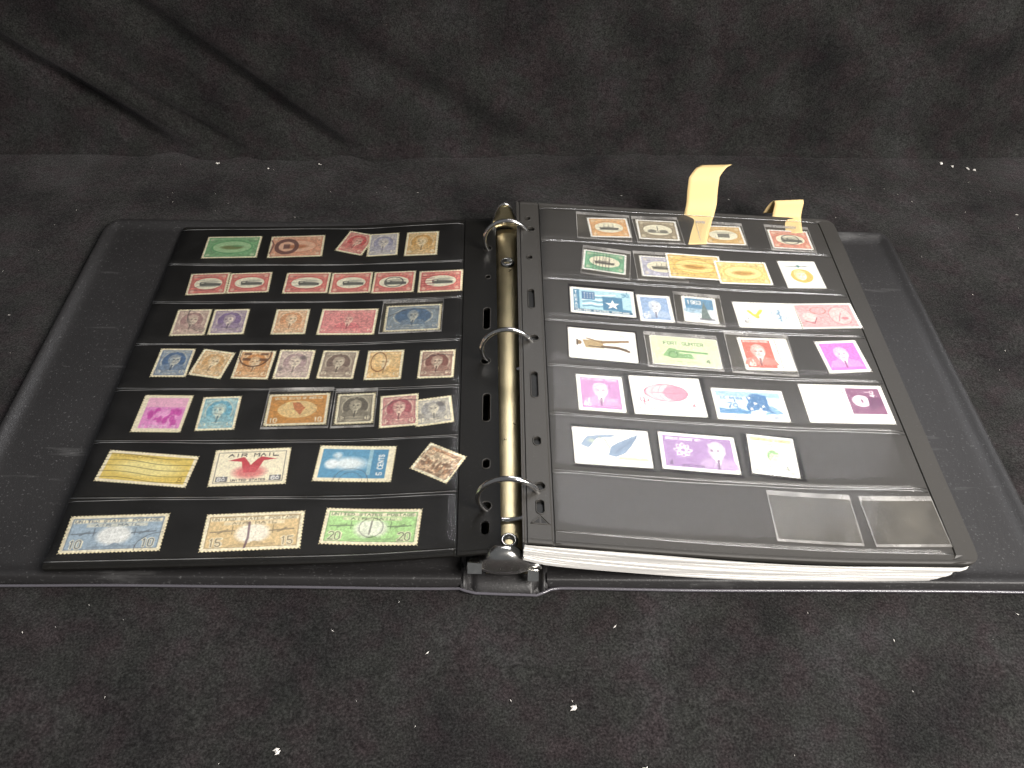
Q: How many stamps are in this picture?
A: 61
